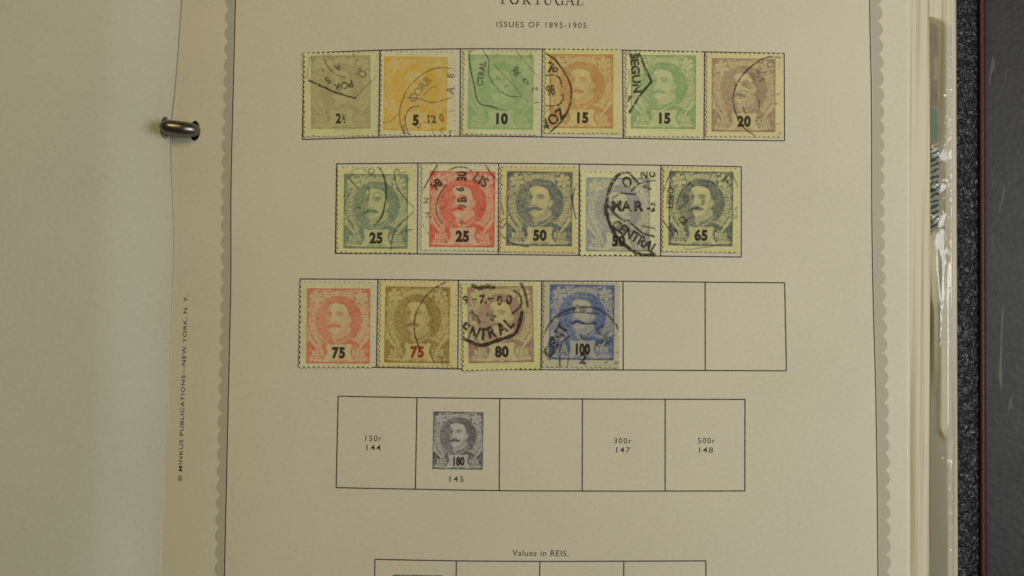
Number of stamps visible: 15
